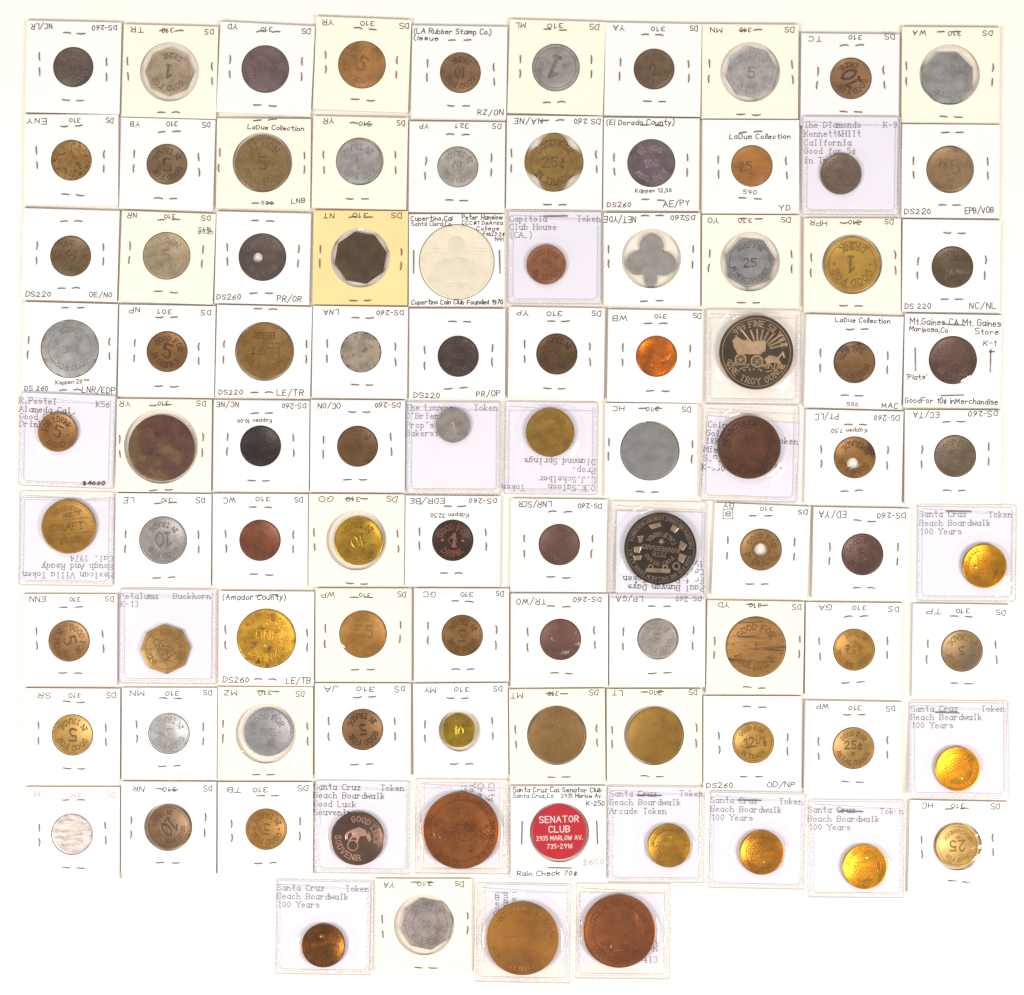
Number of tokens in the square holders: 94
